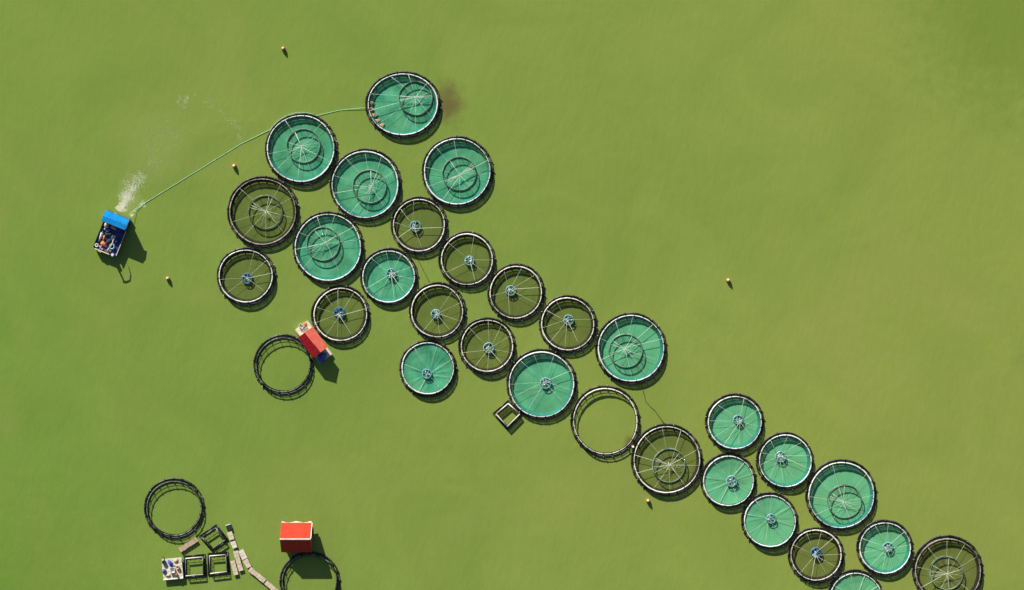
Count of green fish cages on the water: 16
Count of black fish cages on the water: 16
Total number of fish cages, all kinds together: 32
